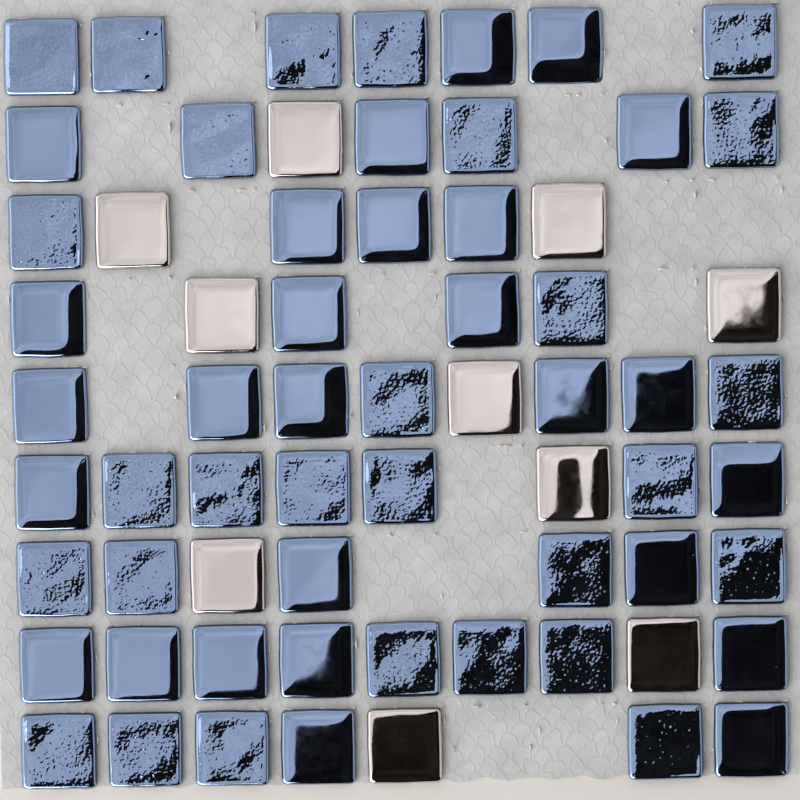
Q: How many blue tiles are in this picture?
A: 55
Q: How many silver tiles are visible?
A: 10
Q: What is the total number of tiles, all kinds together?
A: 65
